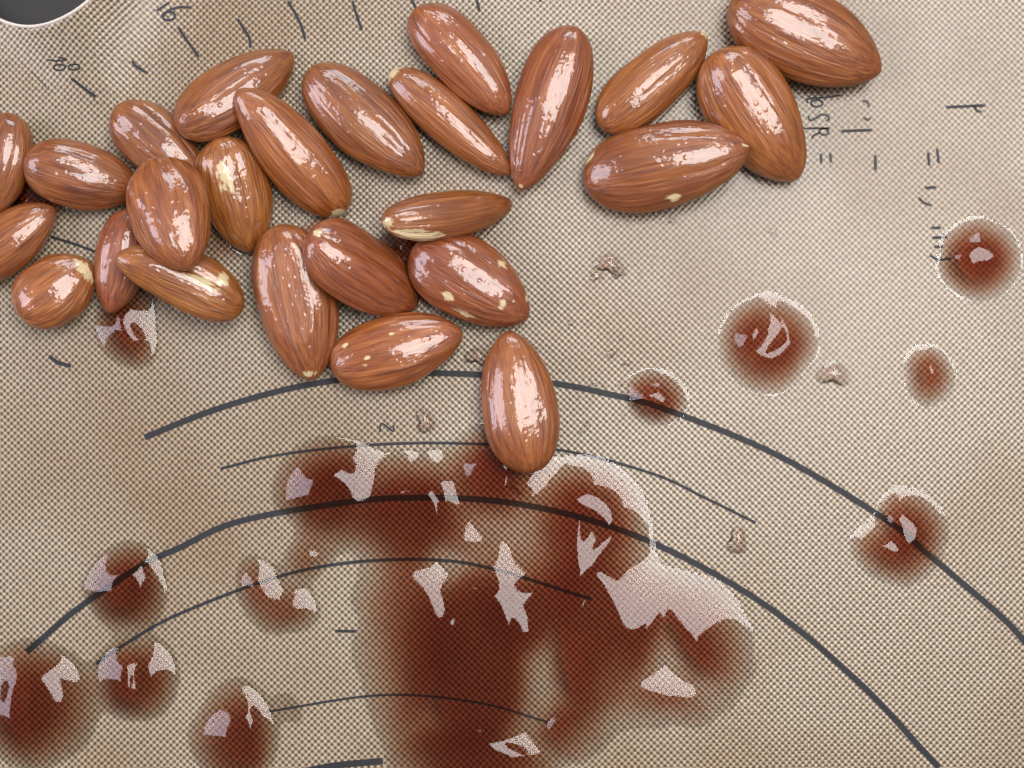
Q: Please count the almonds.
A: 25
